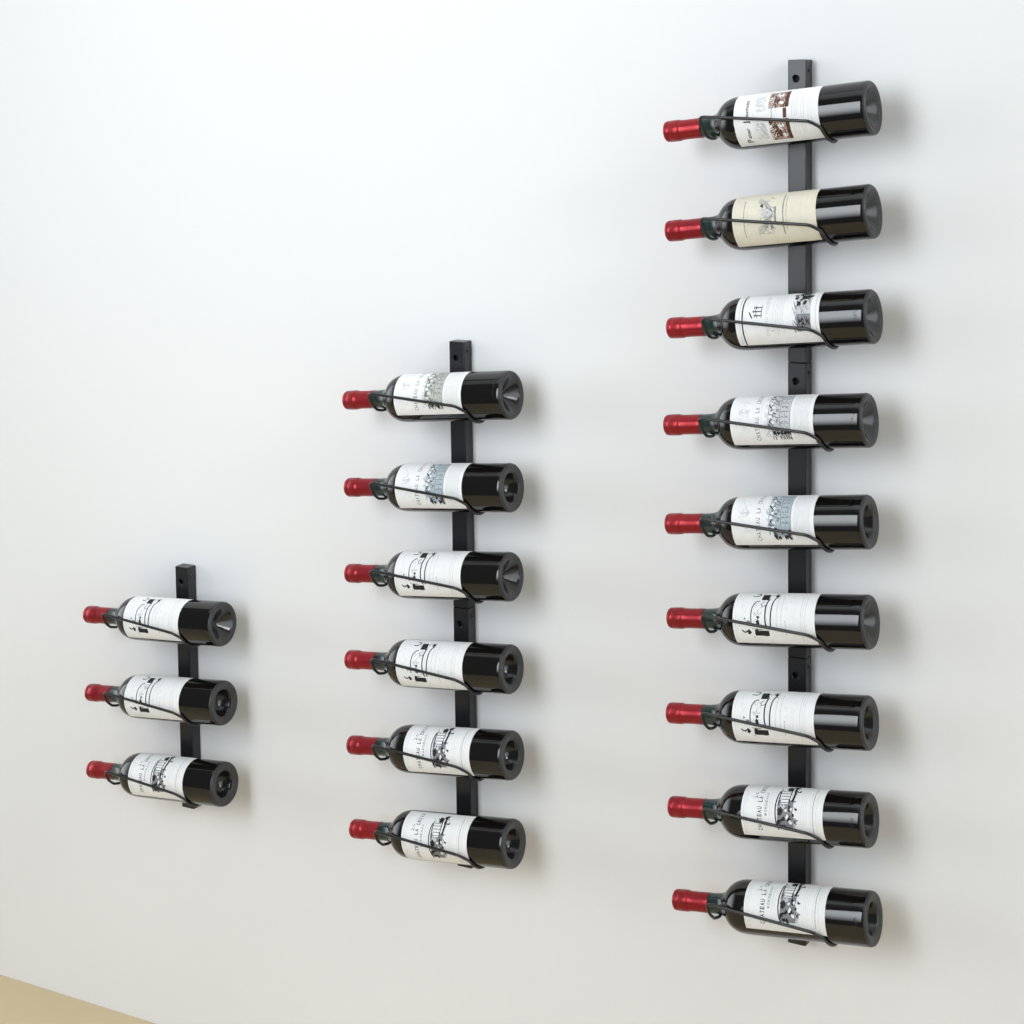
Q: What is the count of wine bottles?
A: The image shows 18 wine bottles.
